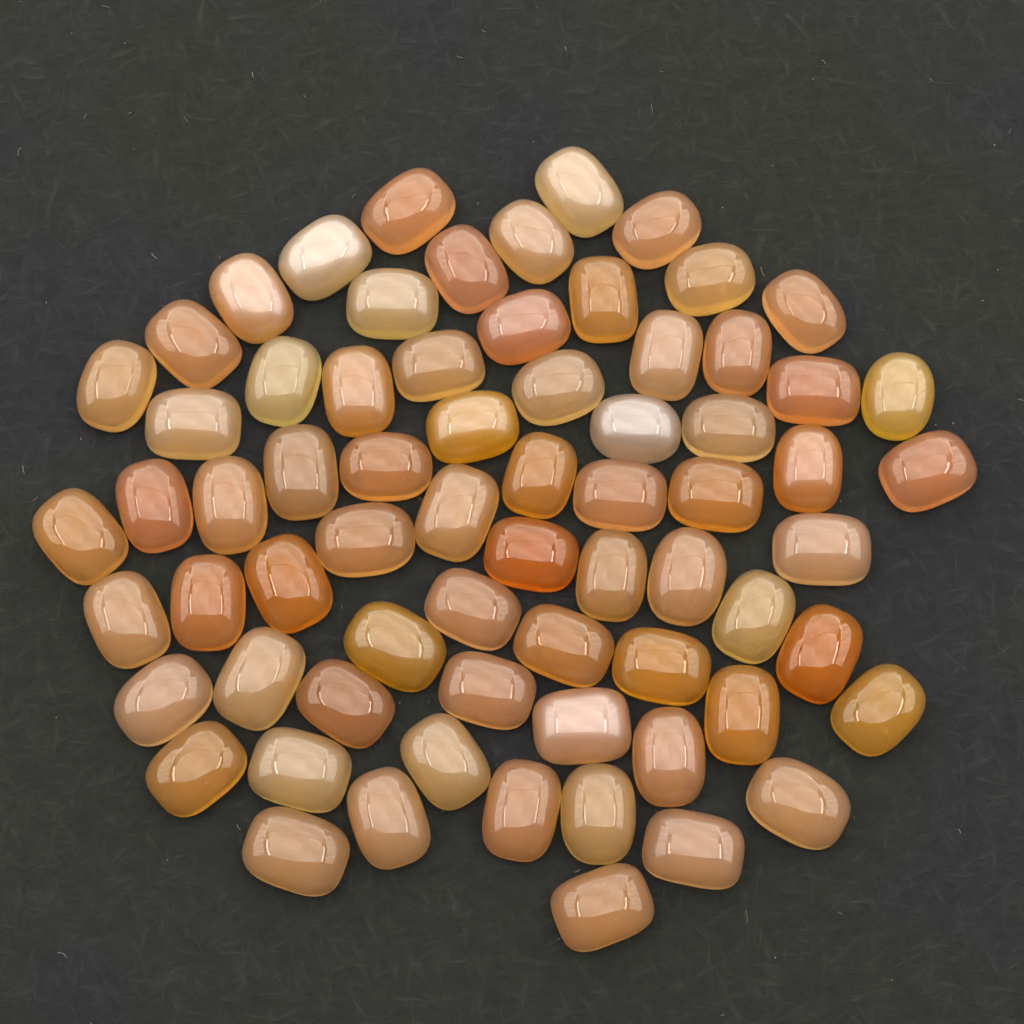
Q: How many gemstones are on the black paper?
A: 69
